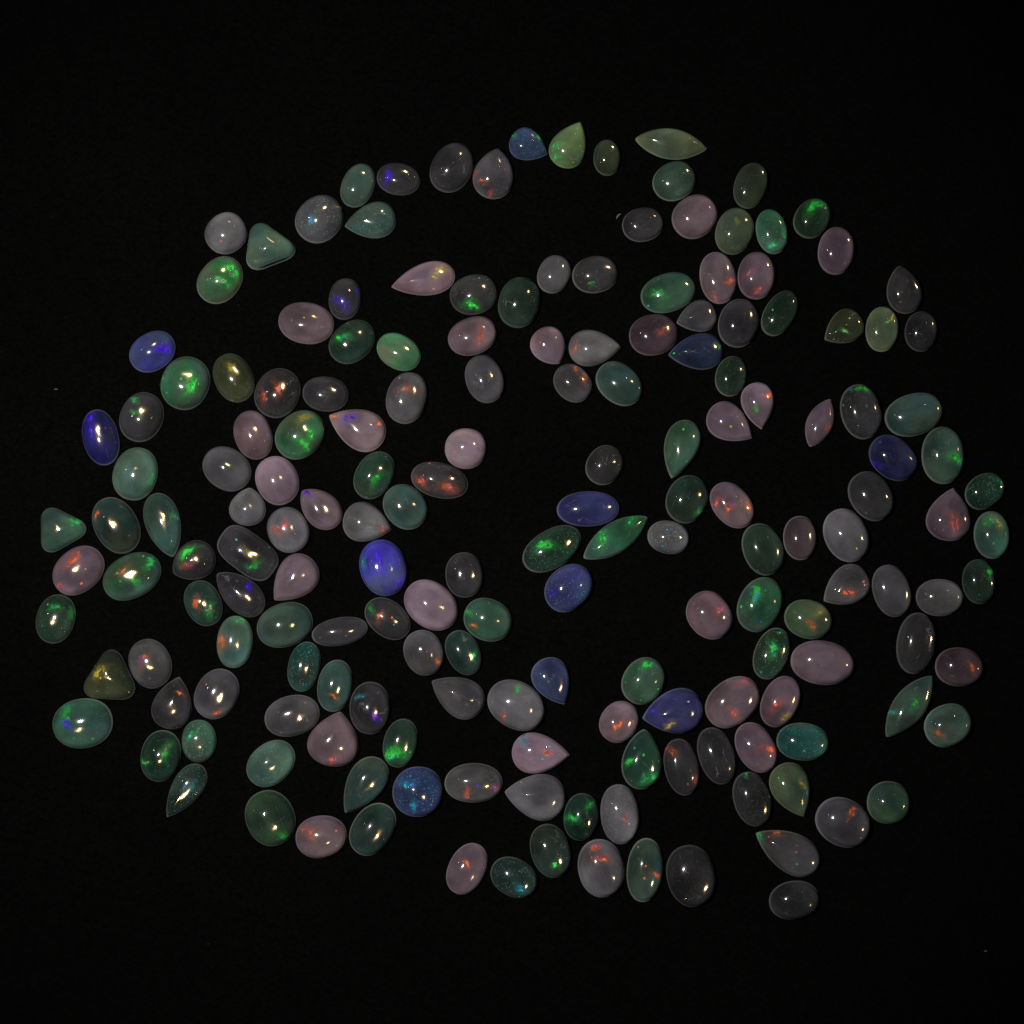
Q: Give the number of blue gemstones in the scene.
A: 11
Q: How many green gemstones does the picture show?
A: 73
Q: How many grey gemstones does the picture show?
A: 60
